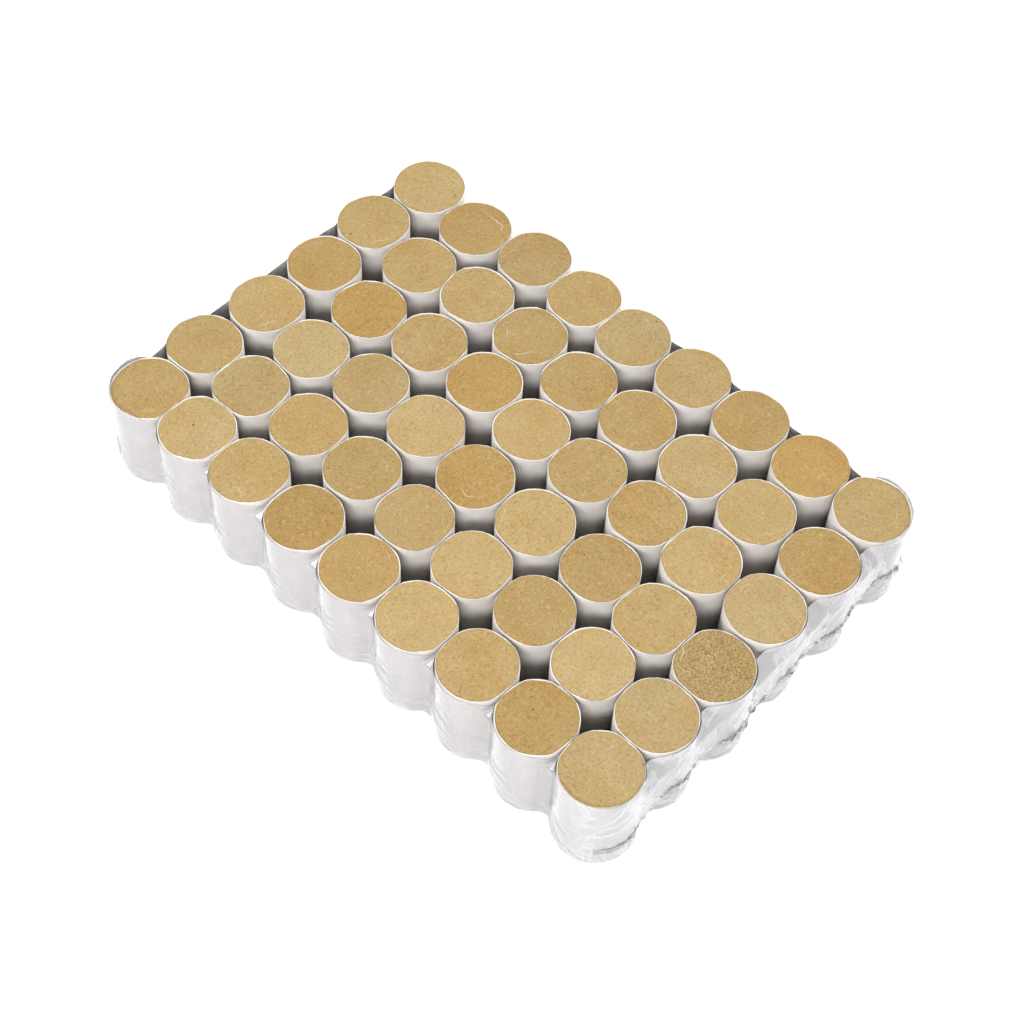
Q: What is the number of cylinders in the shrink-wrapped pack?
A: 54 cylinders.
